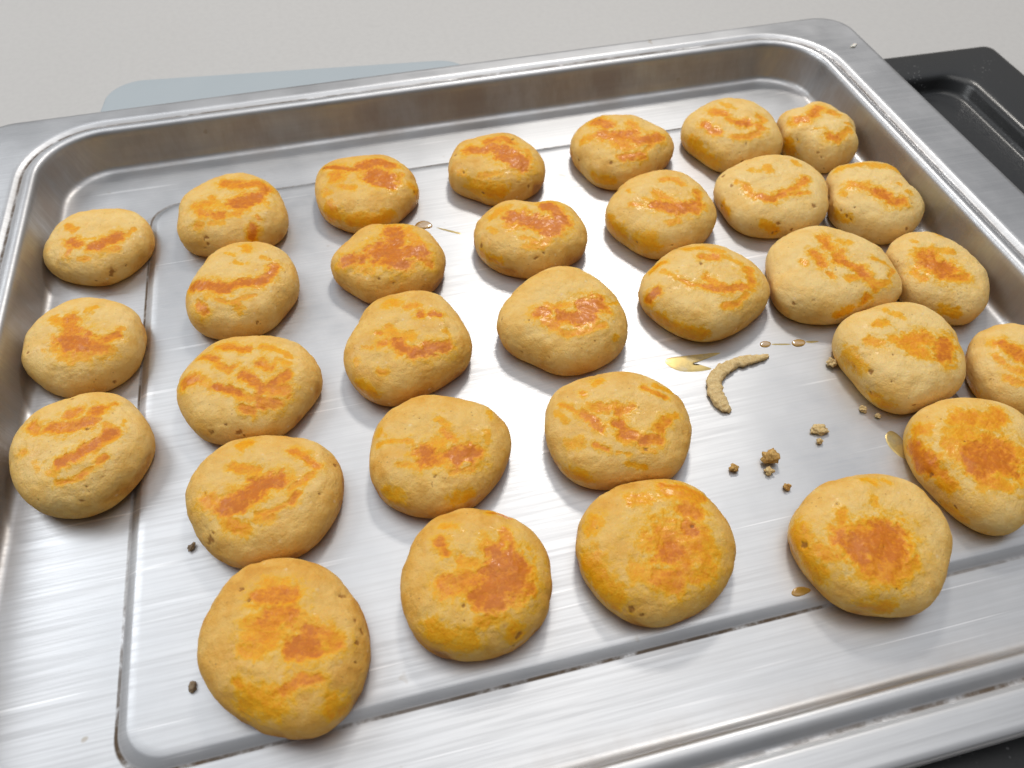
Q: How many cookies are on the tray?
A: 31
